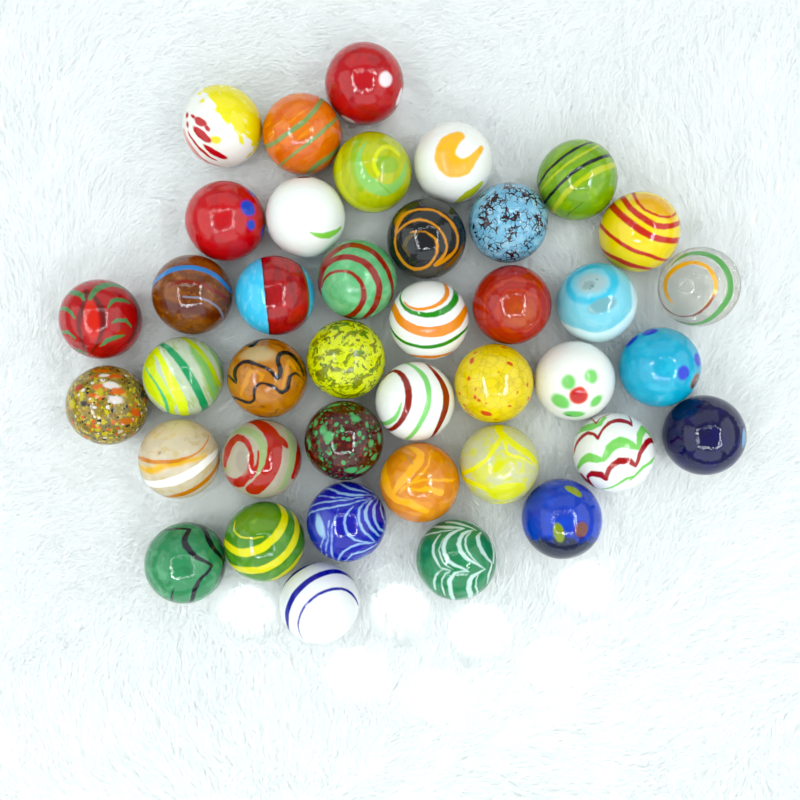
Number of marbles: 40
